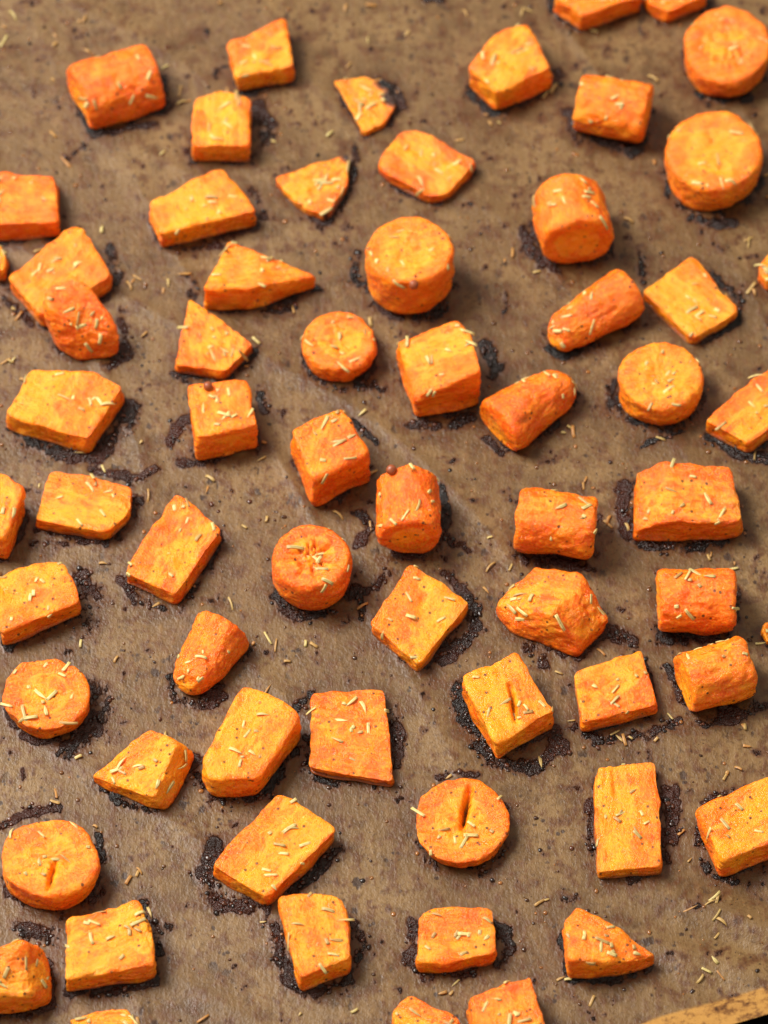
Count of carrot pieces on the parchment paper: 65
